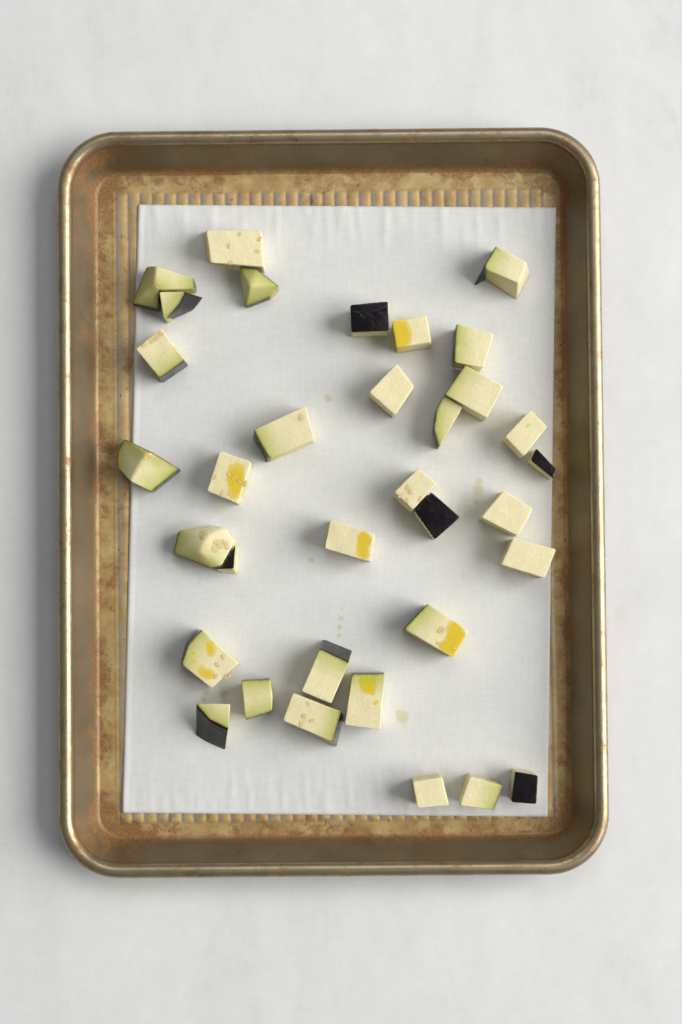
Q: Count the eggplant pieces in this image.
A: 34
